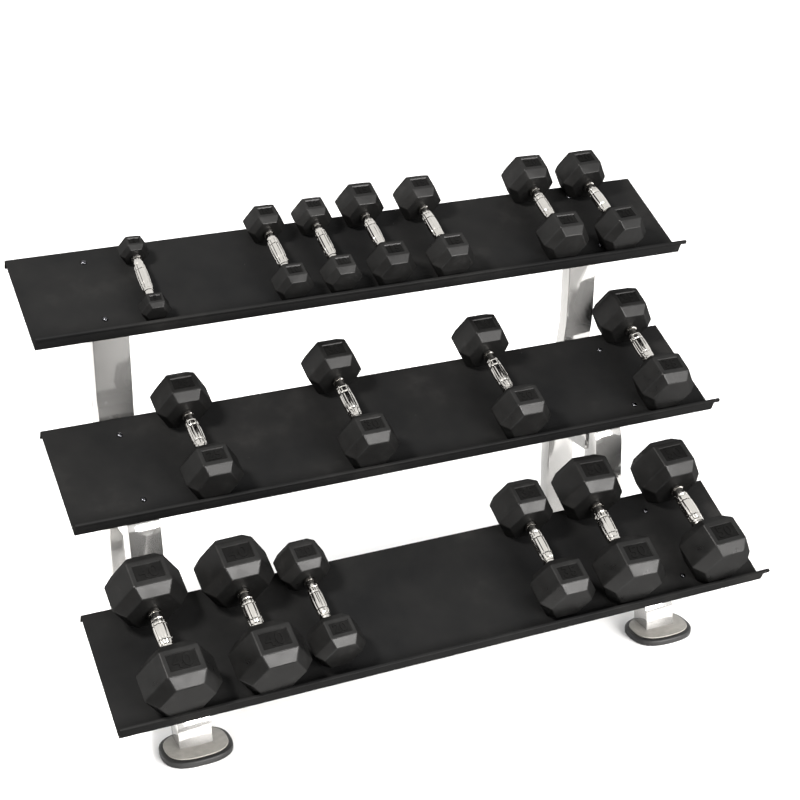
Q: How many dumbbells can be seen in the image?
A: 17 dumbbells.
